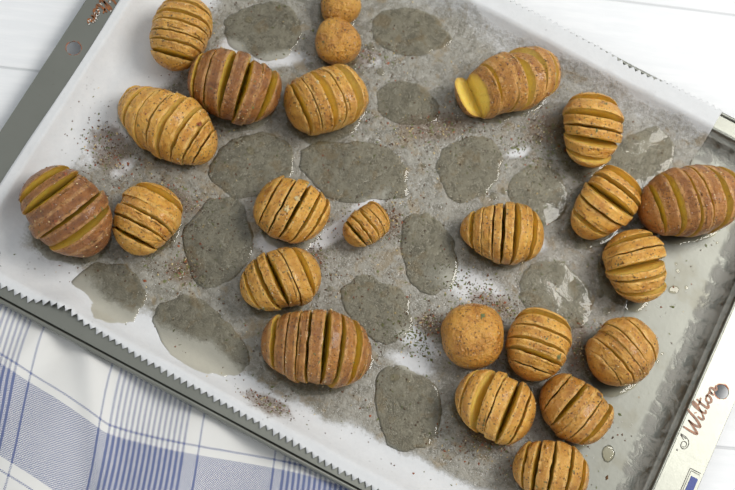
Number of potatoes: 24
